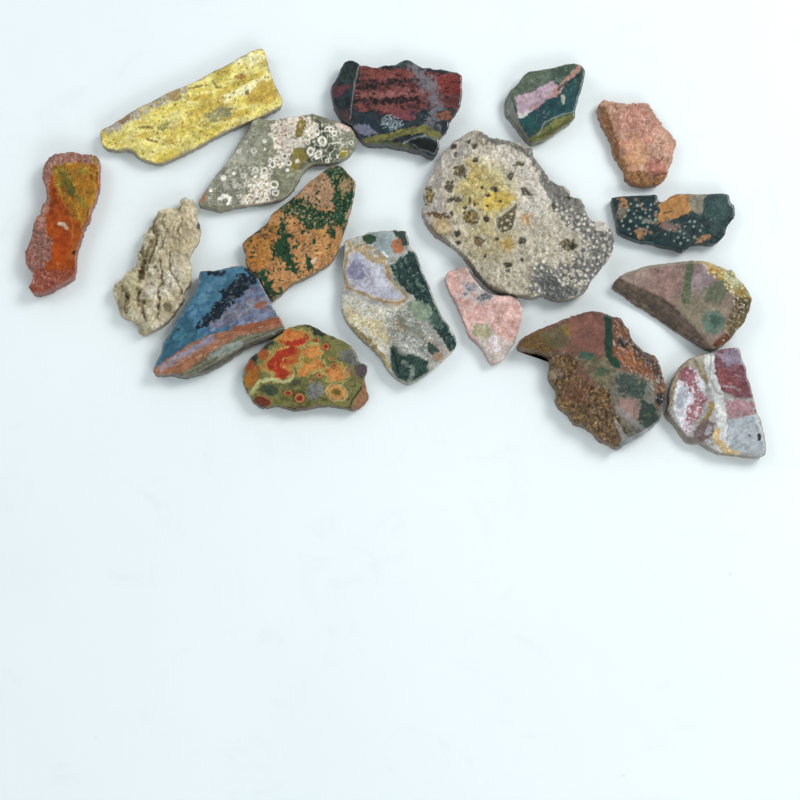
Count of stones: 17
